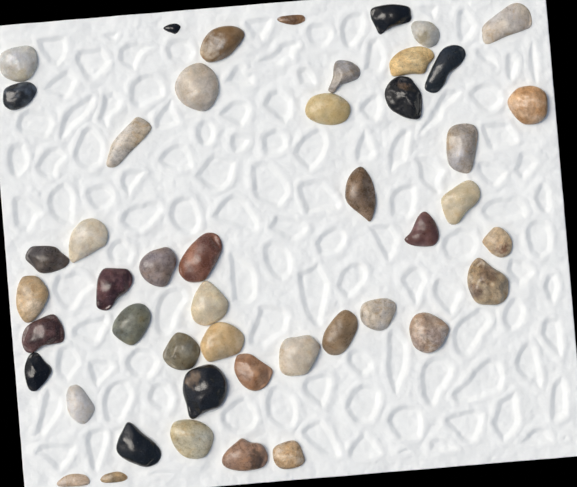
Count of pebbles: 47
